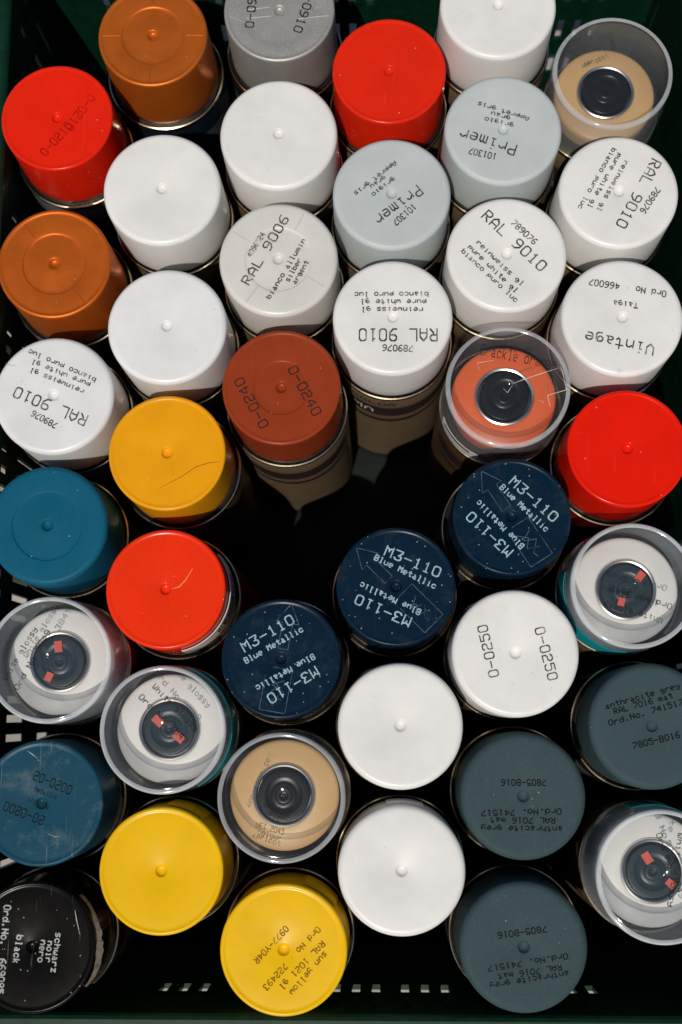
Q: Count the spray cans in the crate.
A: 42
